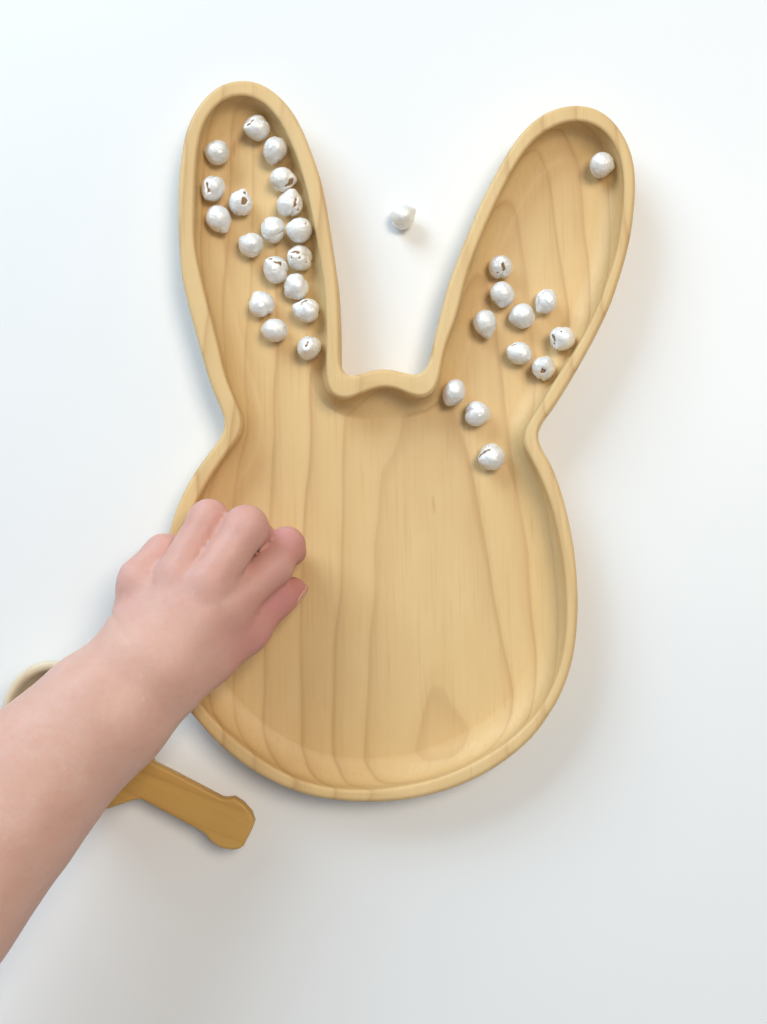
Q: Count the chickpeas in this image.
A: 31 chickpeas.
